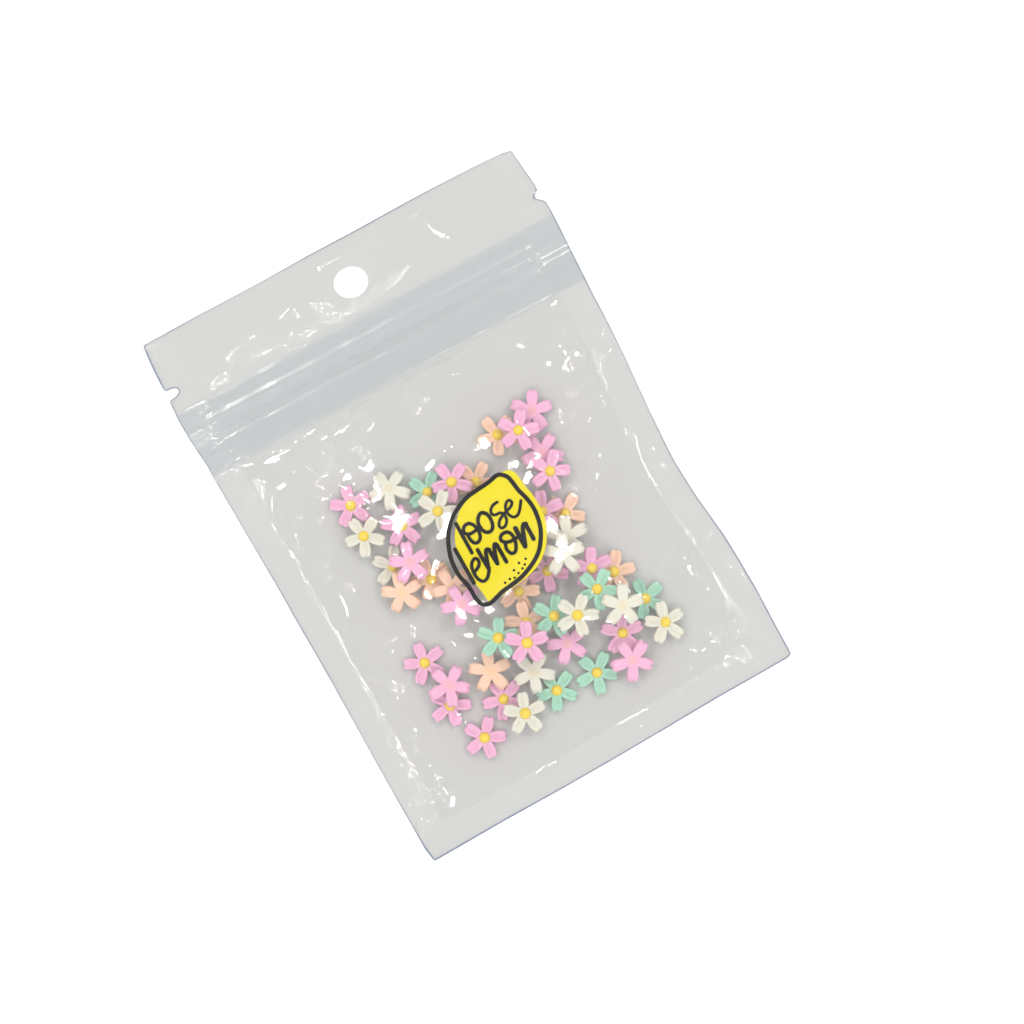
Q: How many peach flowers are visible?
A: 10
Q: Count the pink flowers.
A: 21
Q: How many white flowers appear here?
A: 11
